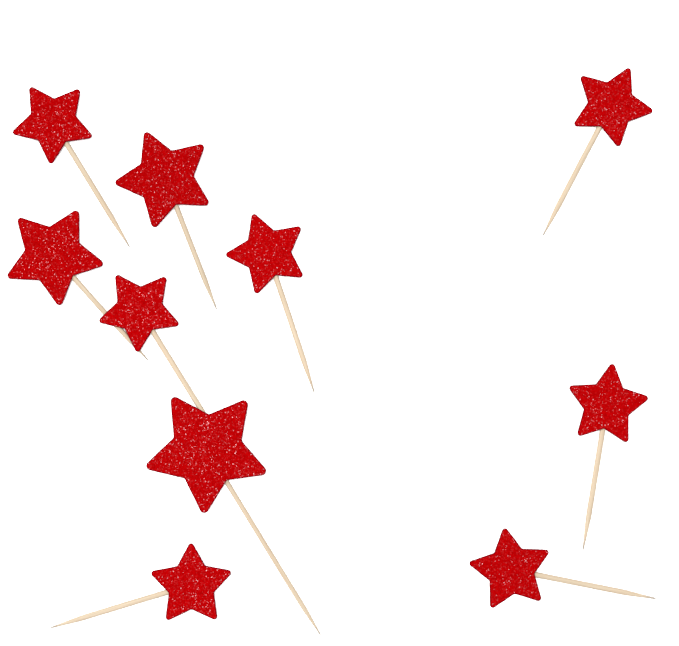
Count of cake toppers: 10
